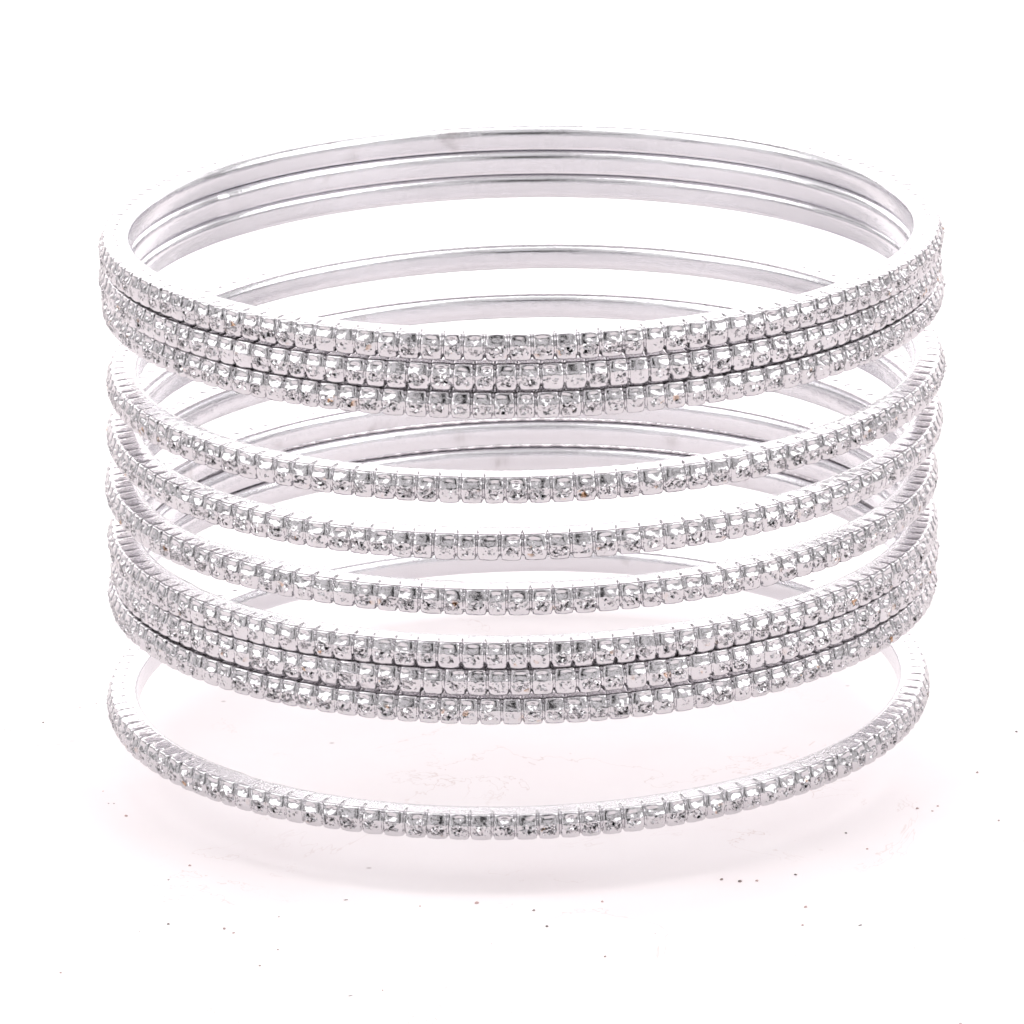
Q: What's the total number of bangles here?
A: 10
